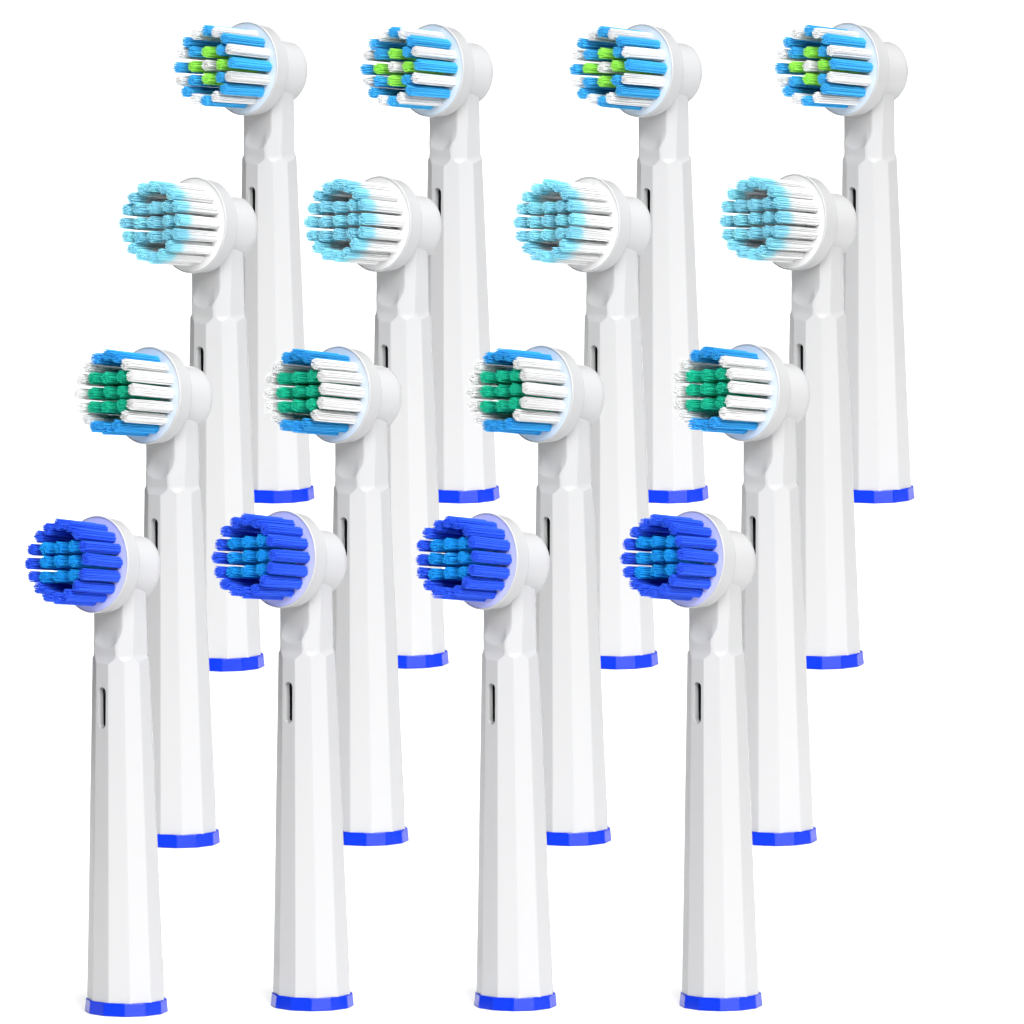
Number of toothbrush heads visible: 16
